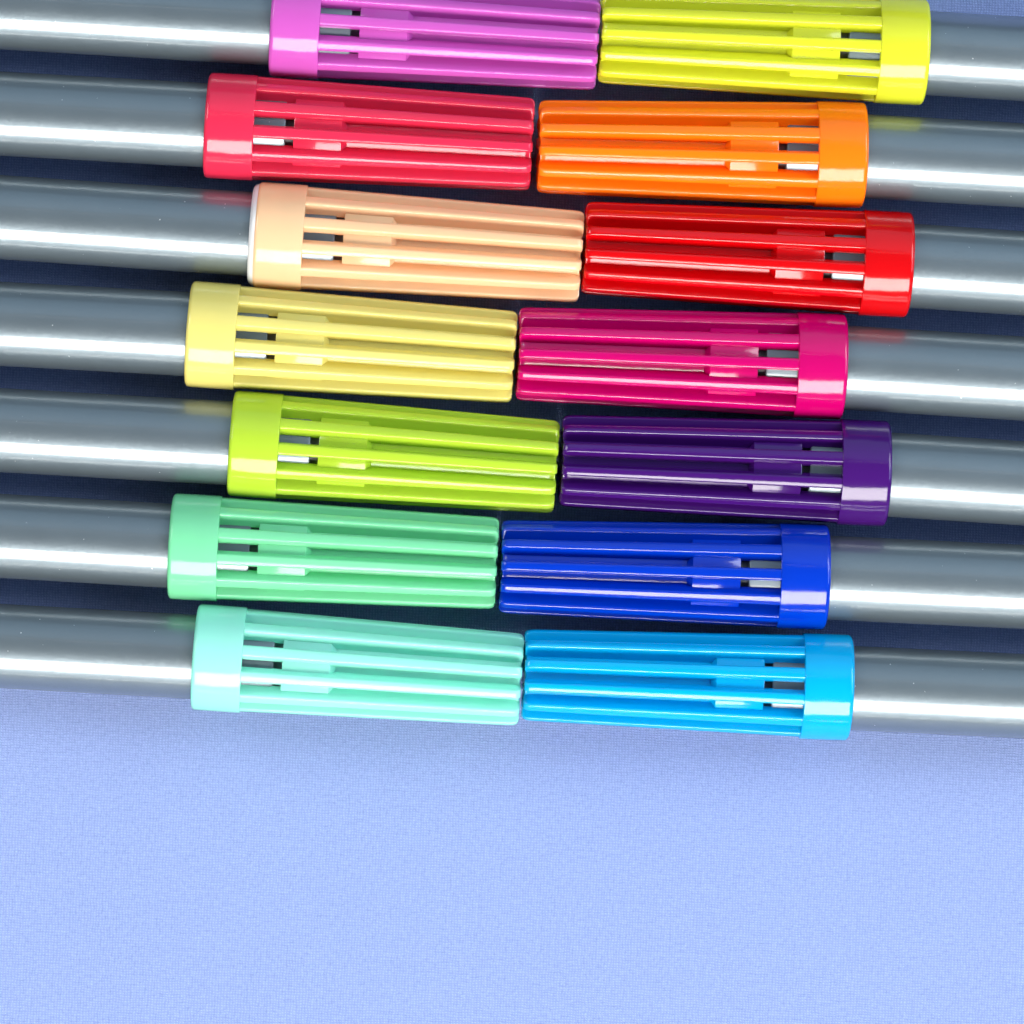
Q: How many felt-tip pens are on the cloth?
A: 14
